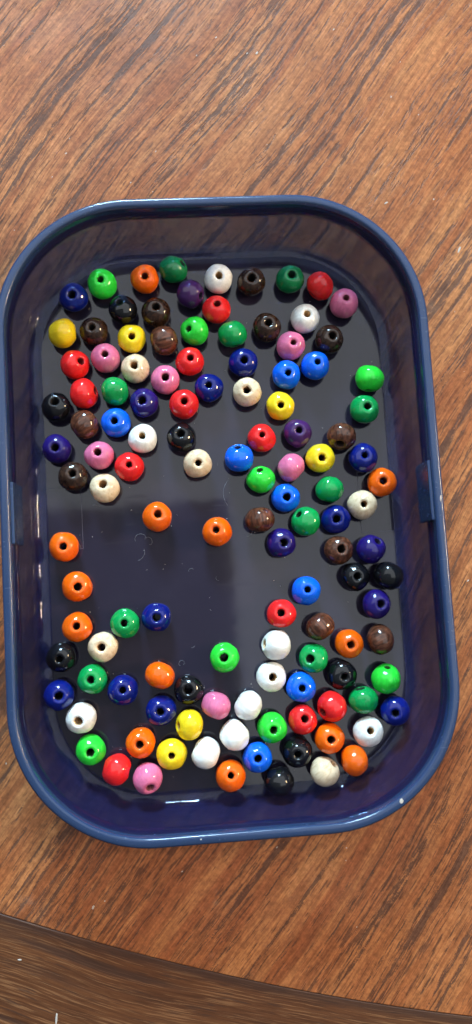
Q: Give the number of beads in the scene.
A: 123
